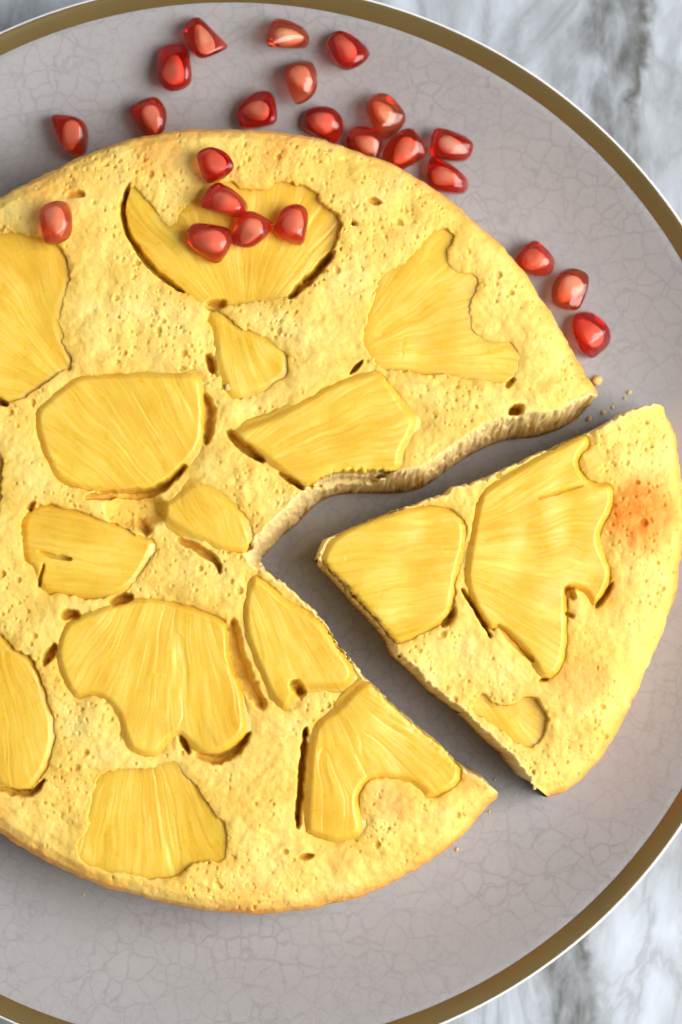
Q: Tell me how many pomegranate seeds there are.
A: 23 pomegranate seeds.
